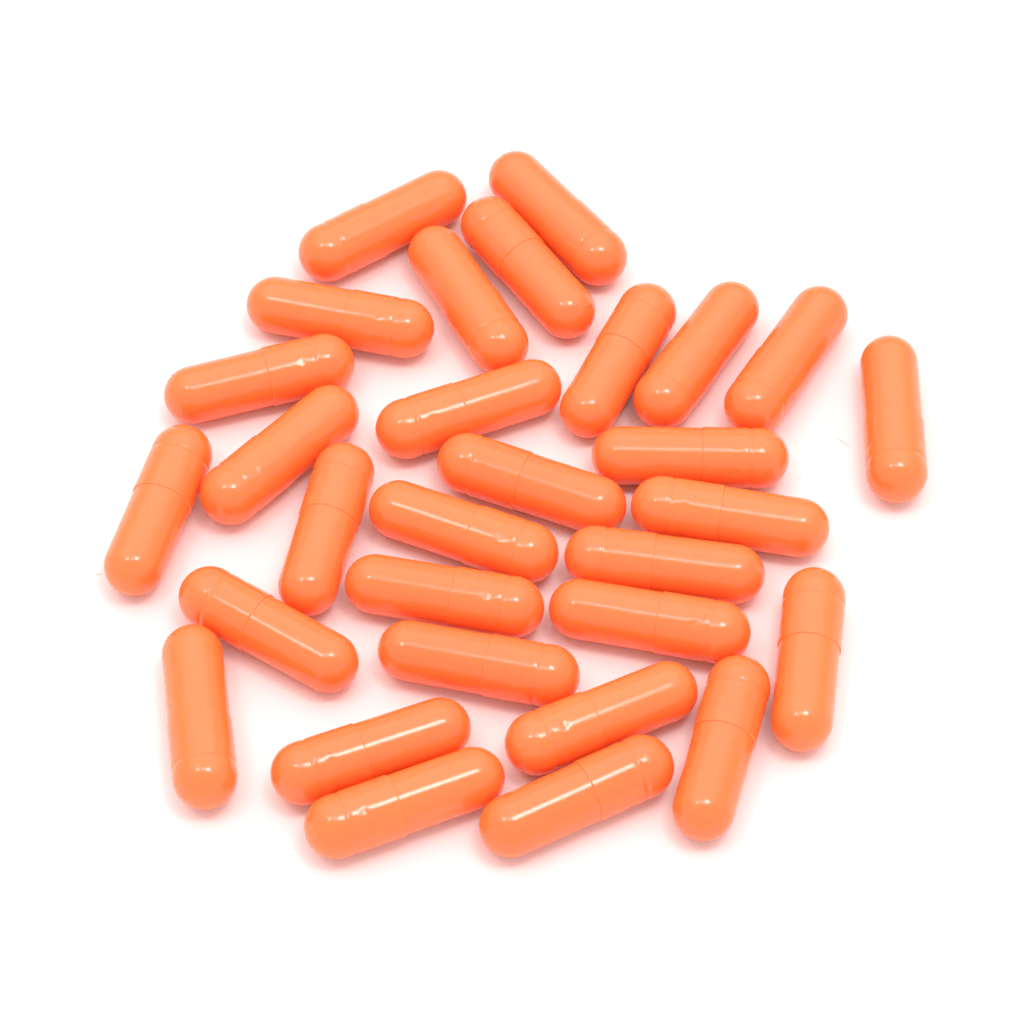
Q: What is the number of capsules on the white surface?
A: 30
